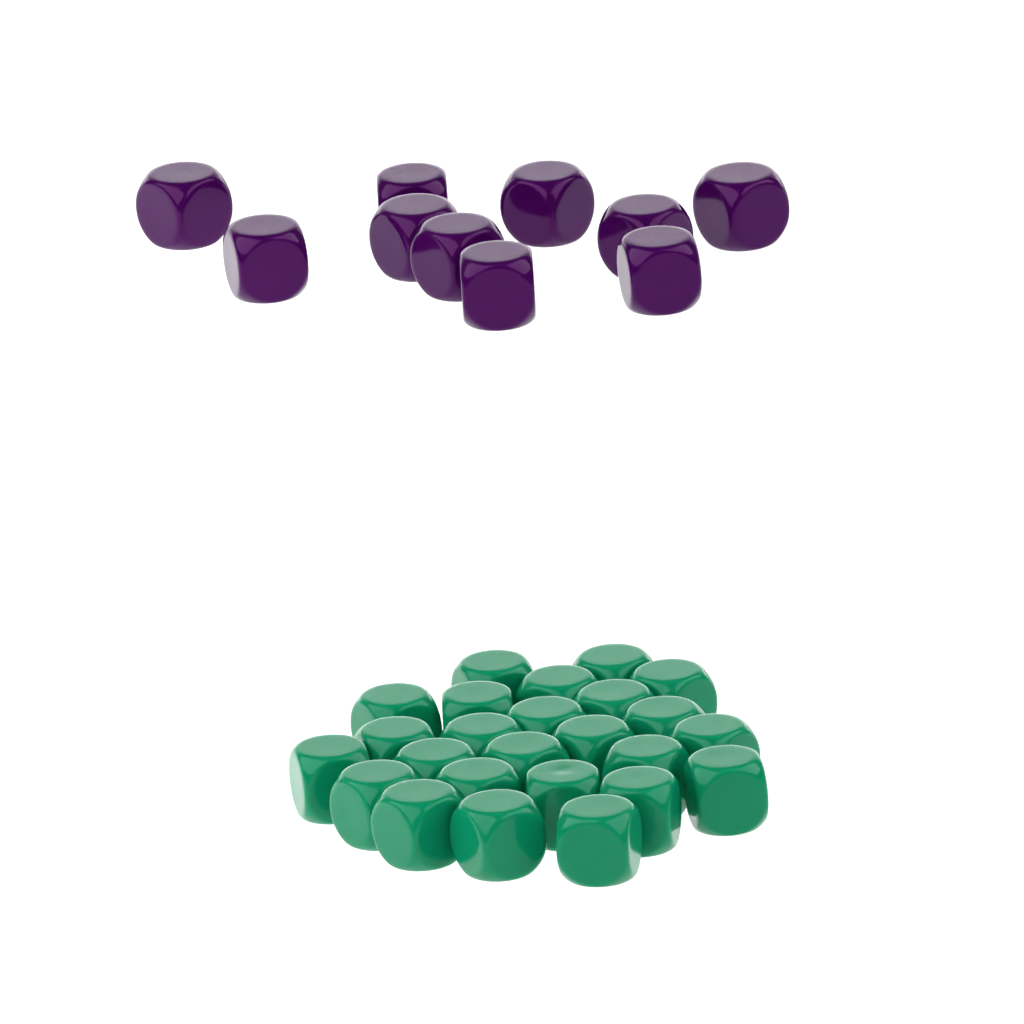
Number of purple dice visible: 10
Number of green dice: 25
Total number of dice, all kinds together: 35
